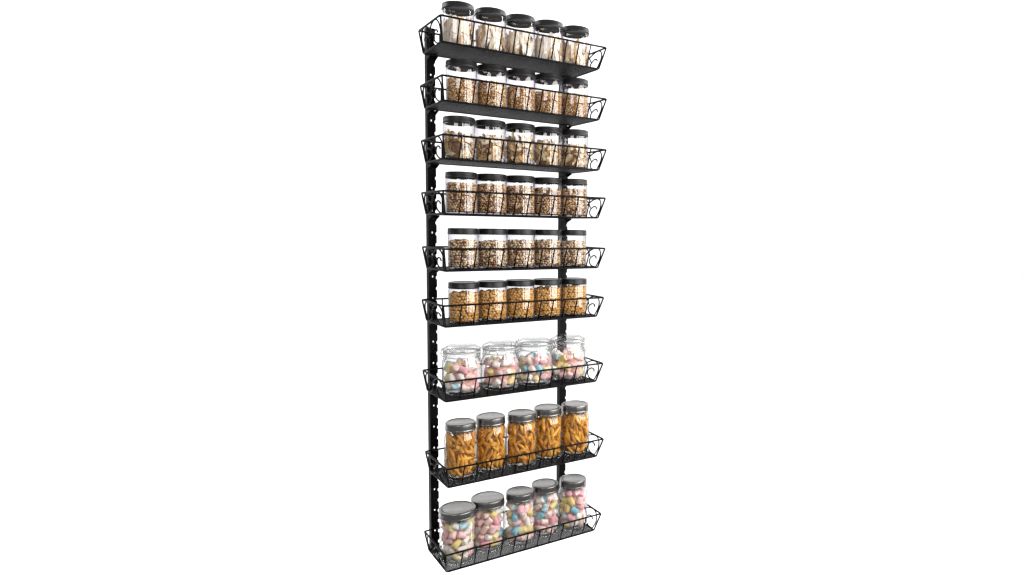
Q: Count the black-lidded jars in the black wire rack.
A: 30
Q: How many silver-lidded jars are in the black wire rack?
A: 10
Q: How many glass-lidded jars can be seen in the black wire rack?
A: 4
